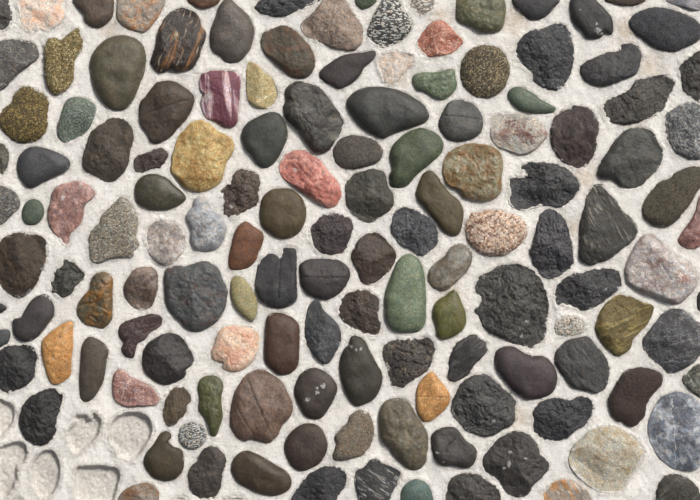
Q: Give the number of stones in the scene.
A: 139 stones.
